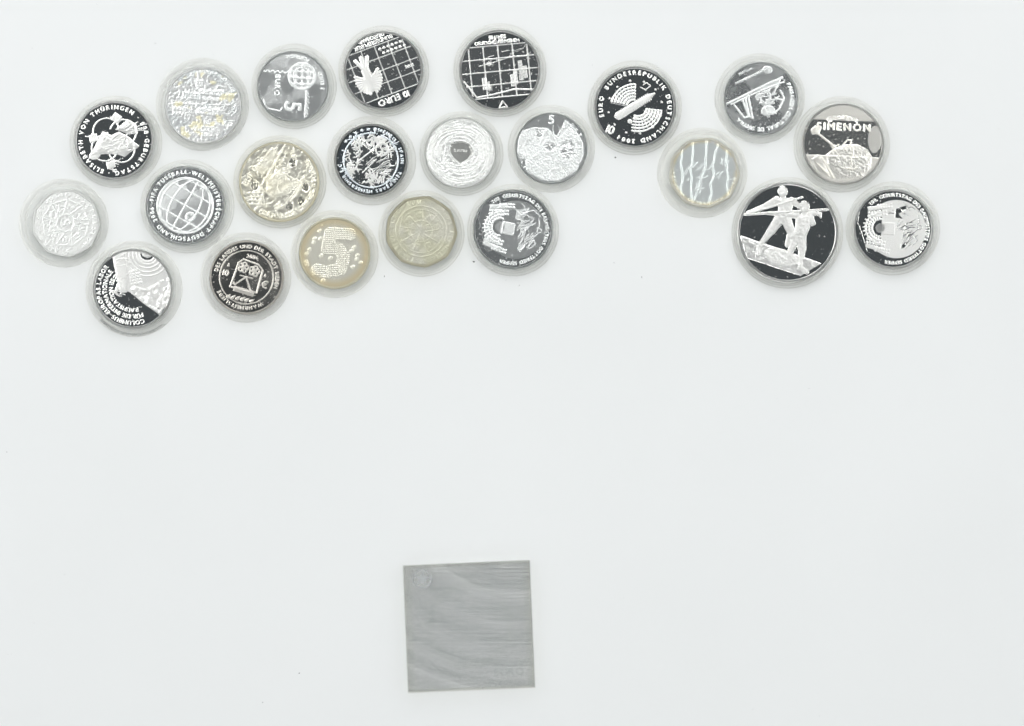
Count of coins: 22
